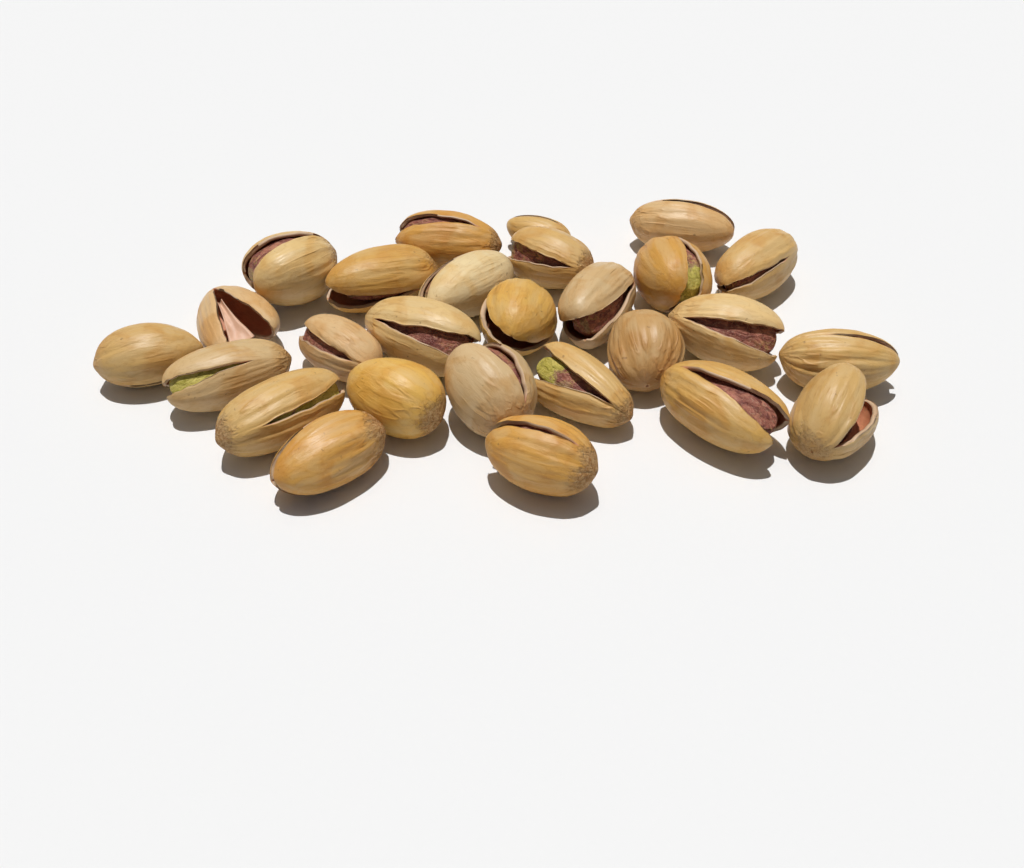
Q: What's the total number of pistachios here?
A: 27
